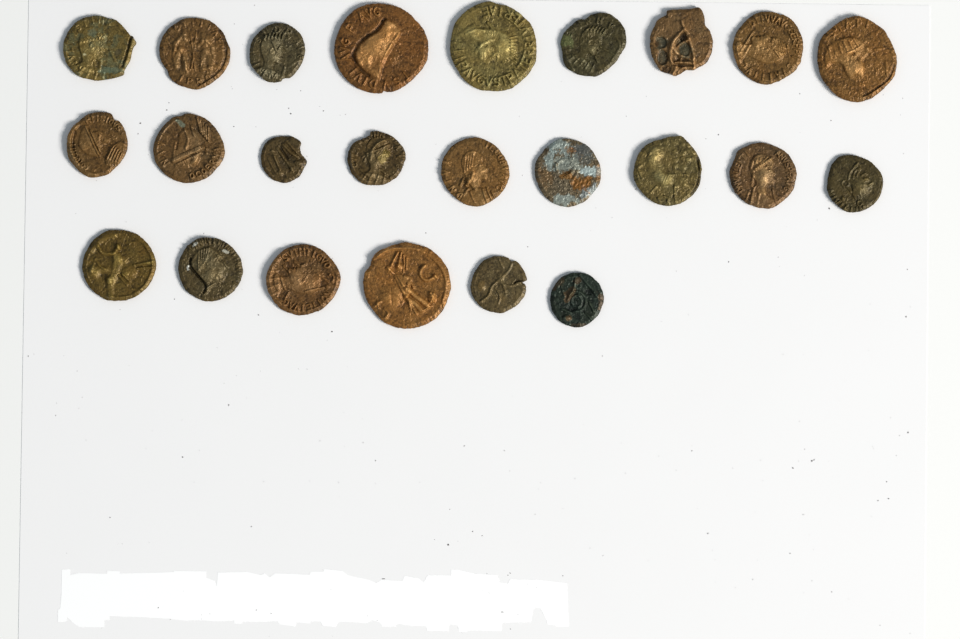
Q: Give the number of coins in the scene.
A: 24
